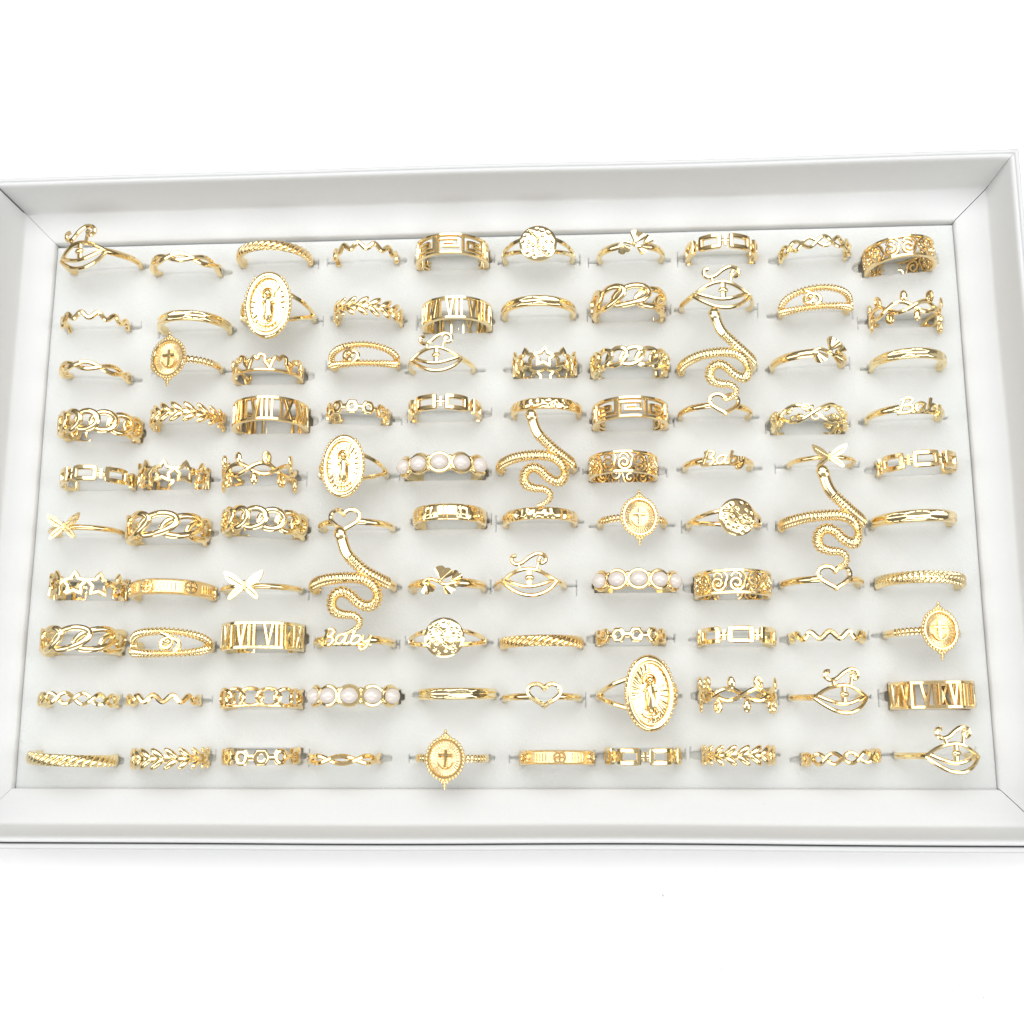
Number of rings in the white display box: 100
